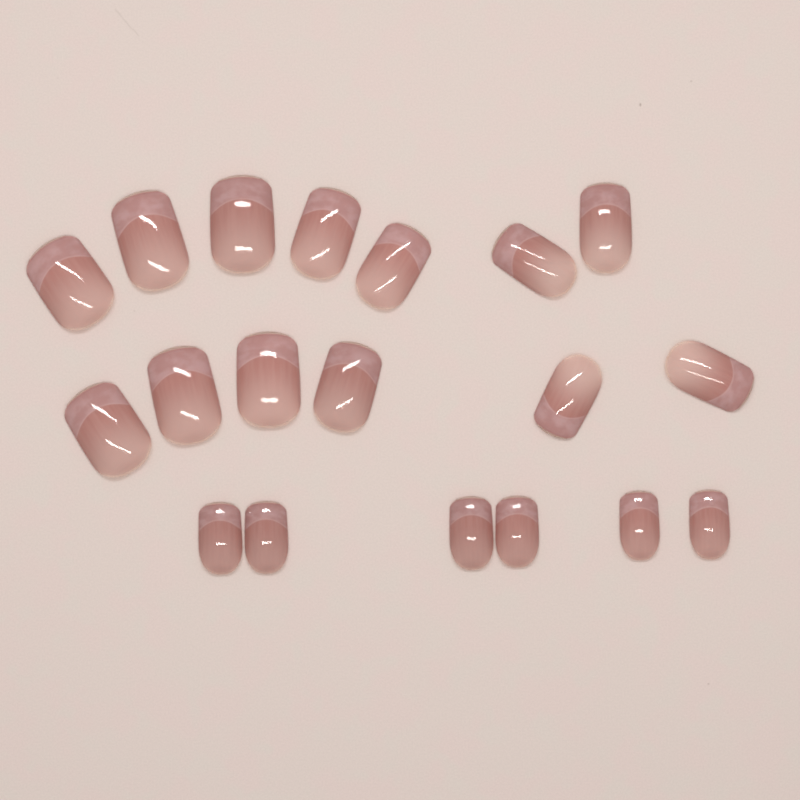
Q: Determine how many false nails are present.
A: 19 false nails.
